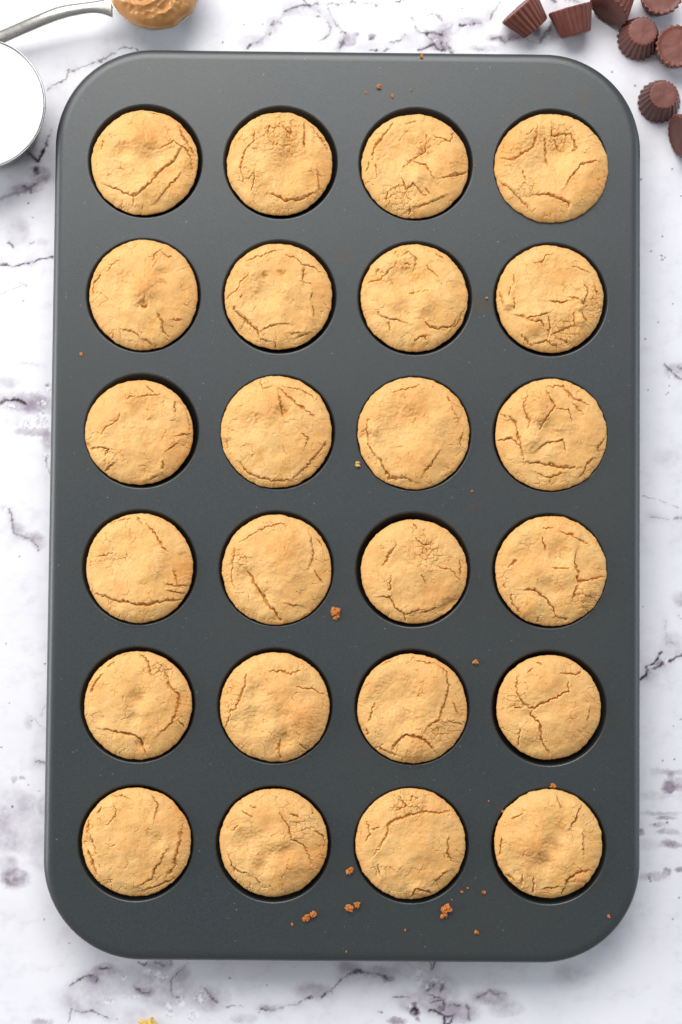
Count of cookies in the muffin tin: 24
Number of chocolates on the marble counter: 8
